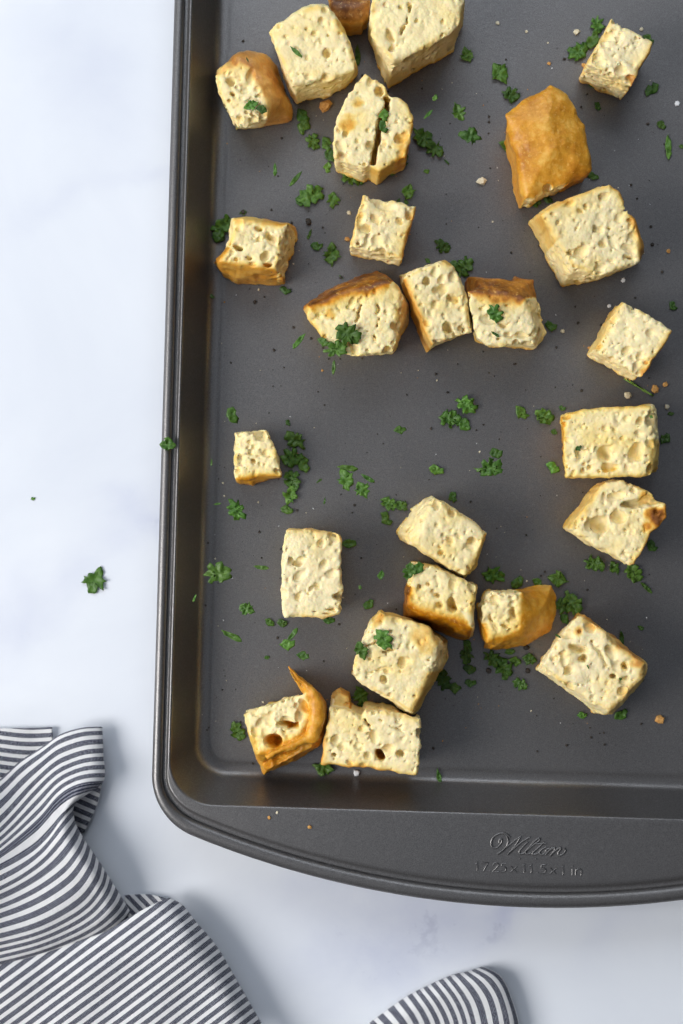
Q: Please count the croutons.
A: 25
